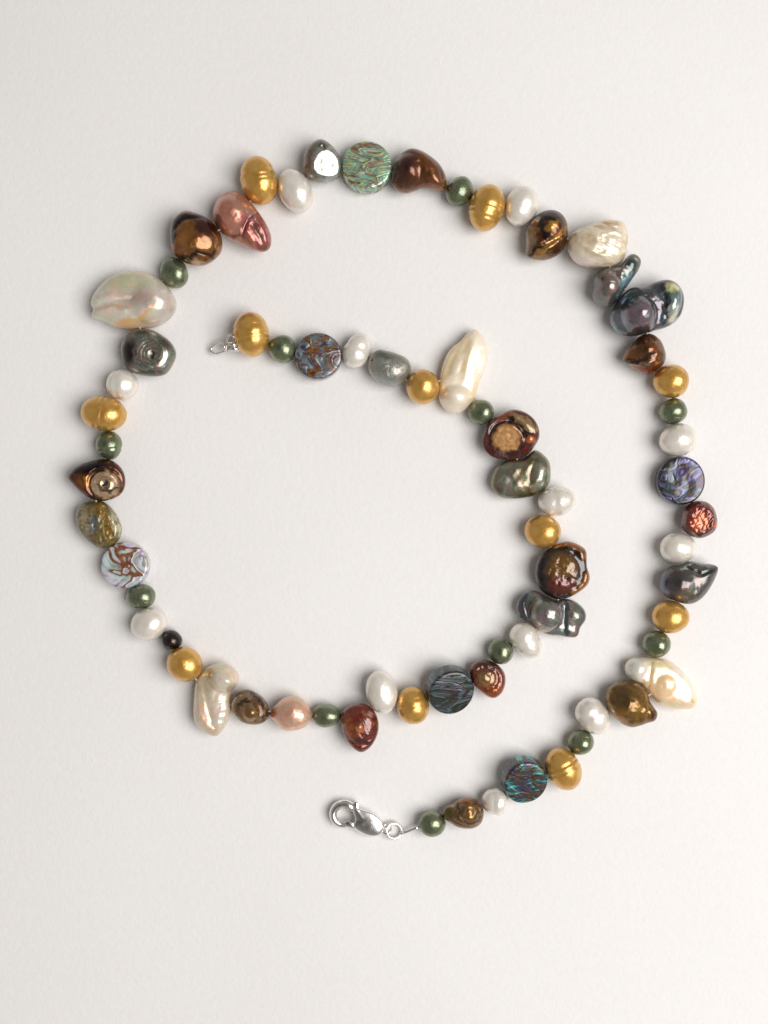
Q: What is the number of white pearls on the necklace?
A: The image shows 12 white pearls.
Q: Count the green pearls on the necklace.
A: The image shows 12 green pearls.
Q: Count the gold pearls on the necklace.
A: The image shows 11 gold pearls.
